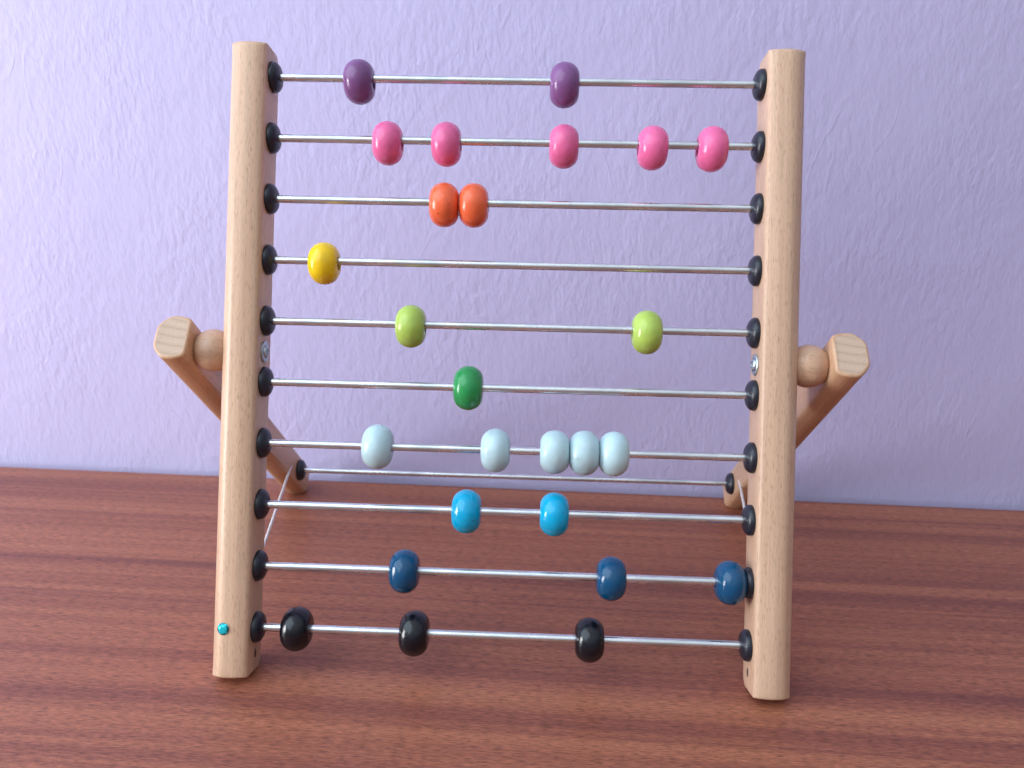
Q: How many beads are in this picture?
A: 26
